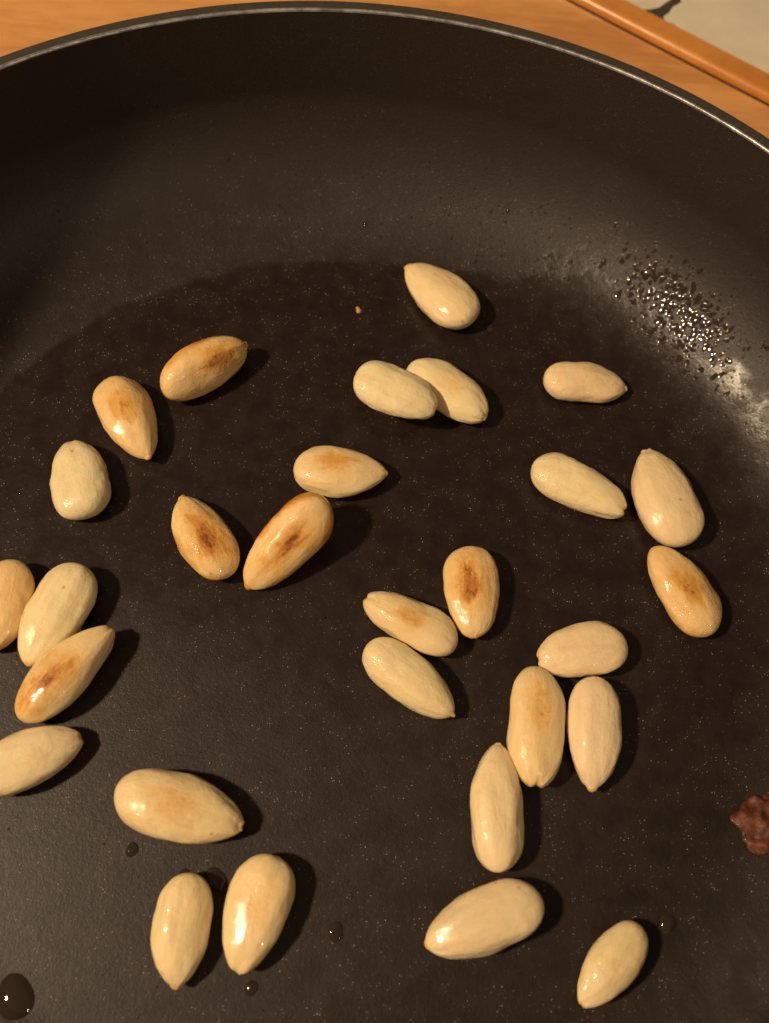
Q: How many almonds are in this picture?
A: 29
